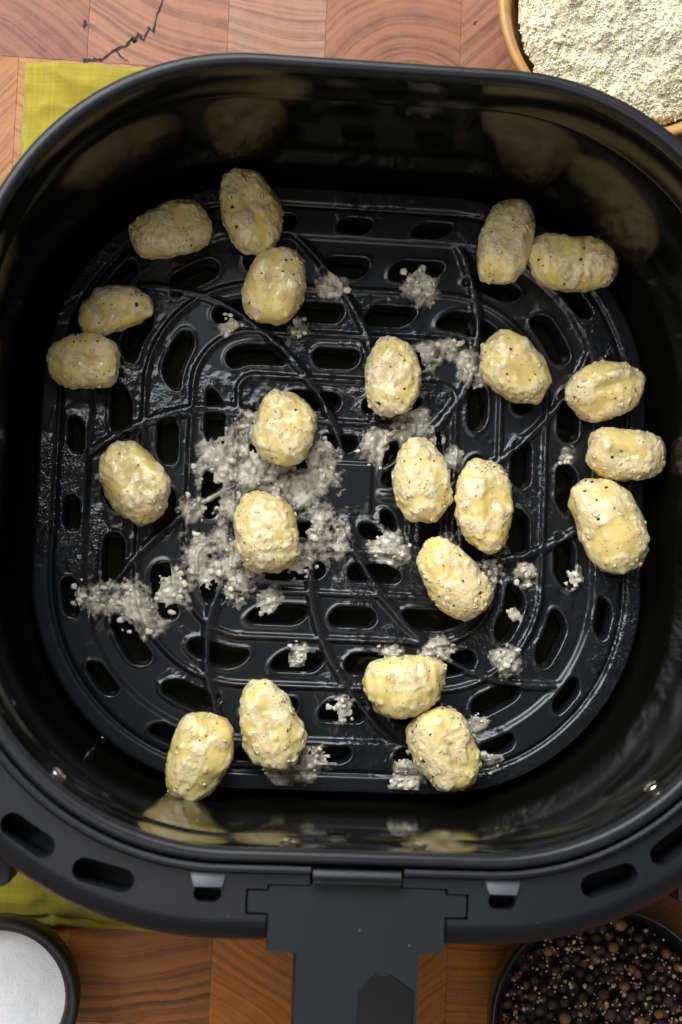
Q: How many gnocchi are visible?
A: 22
